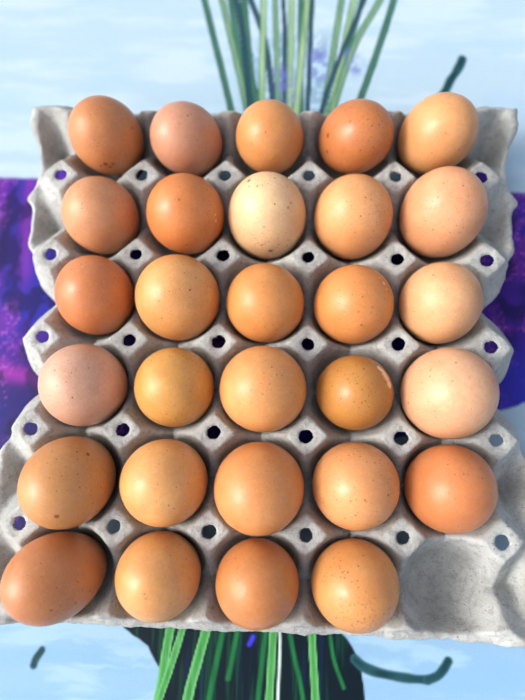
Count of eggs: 29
